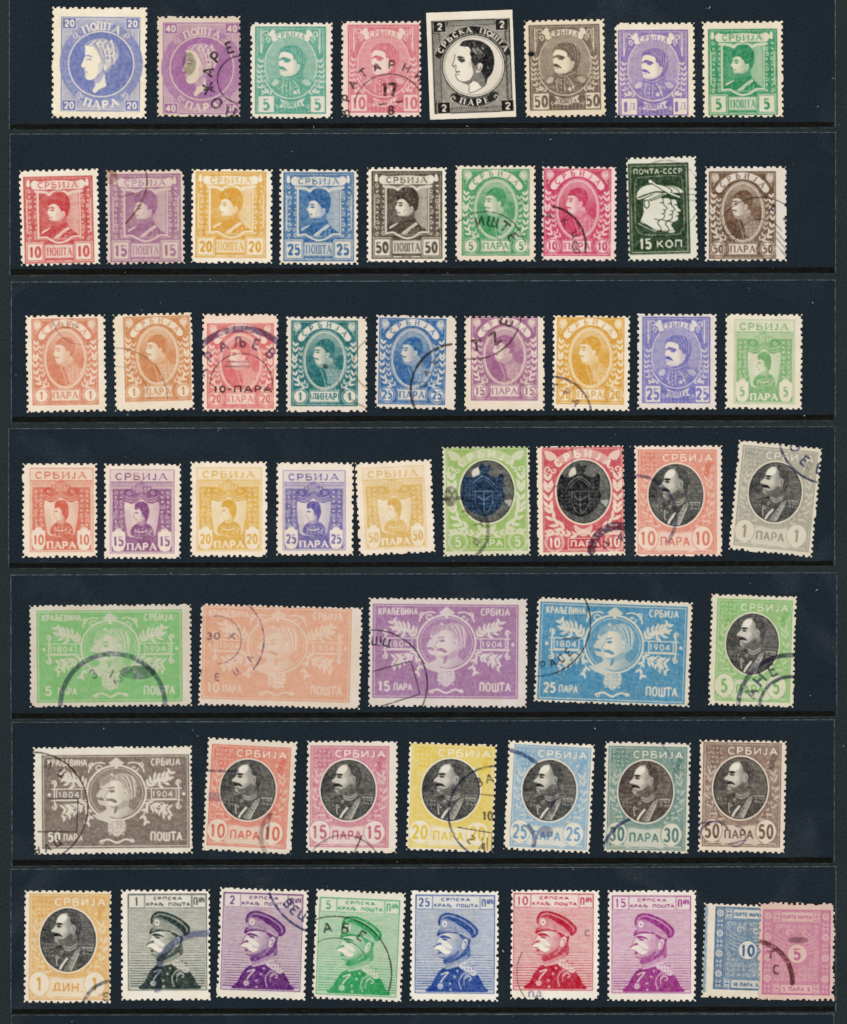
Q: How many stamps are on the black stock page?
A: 56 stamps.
